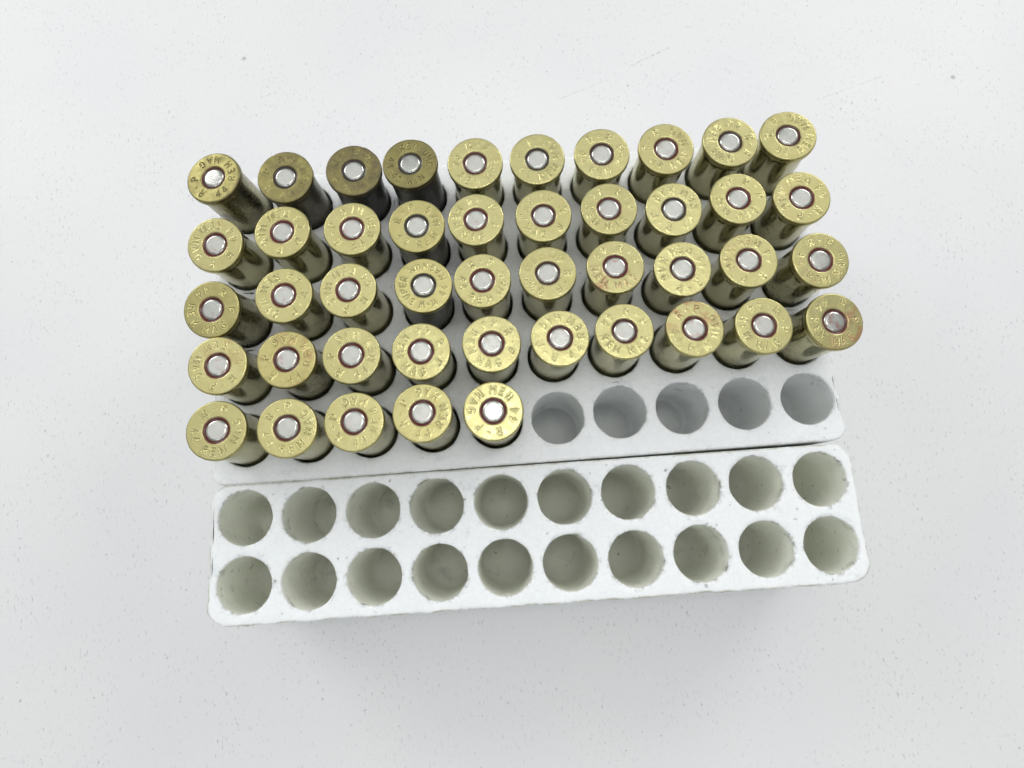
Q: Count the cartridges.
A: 45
